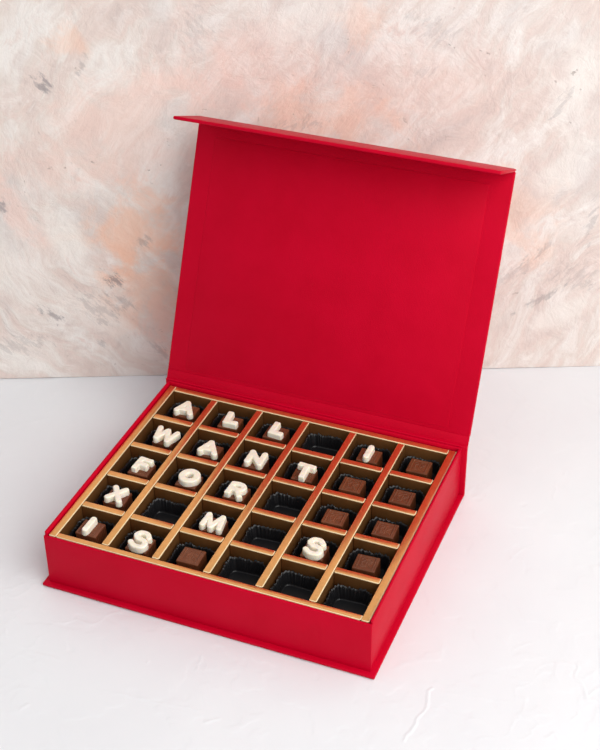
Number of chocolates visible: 23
